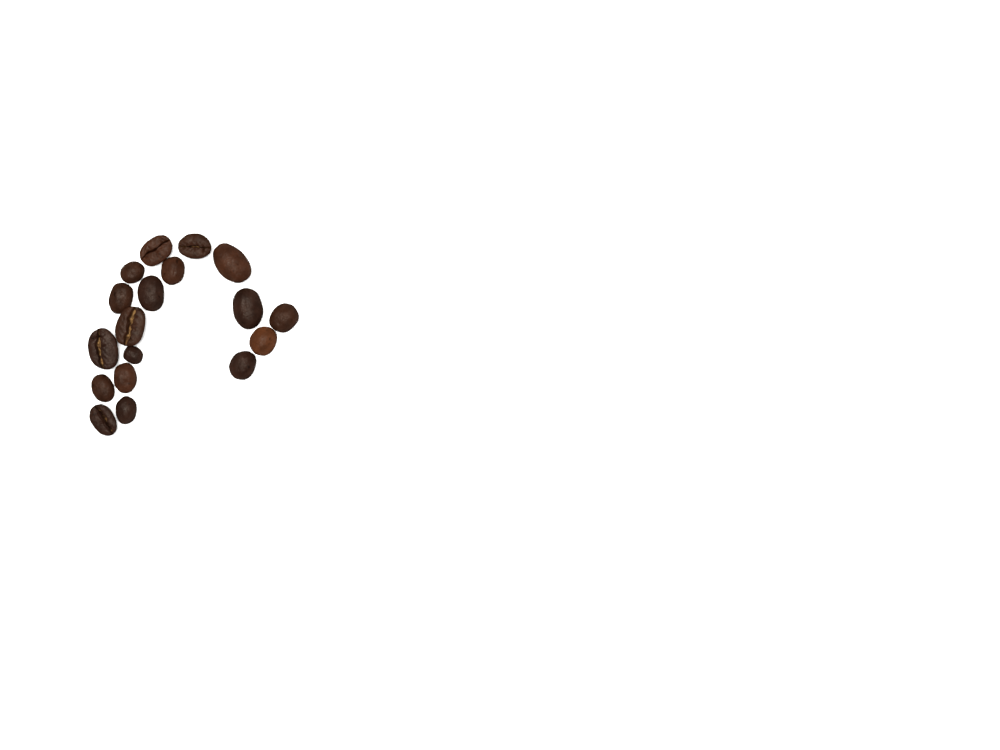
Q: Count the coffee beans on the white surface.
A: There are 18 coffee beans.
